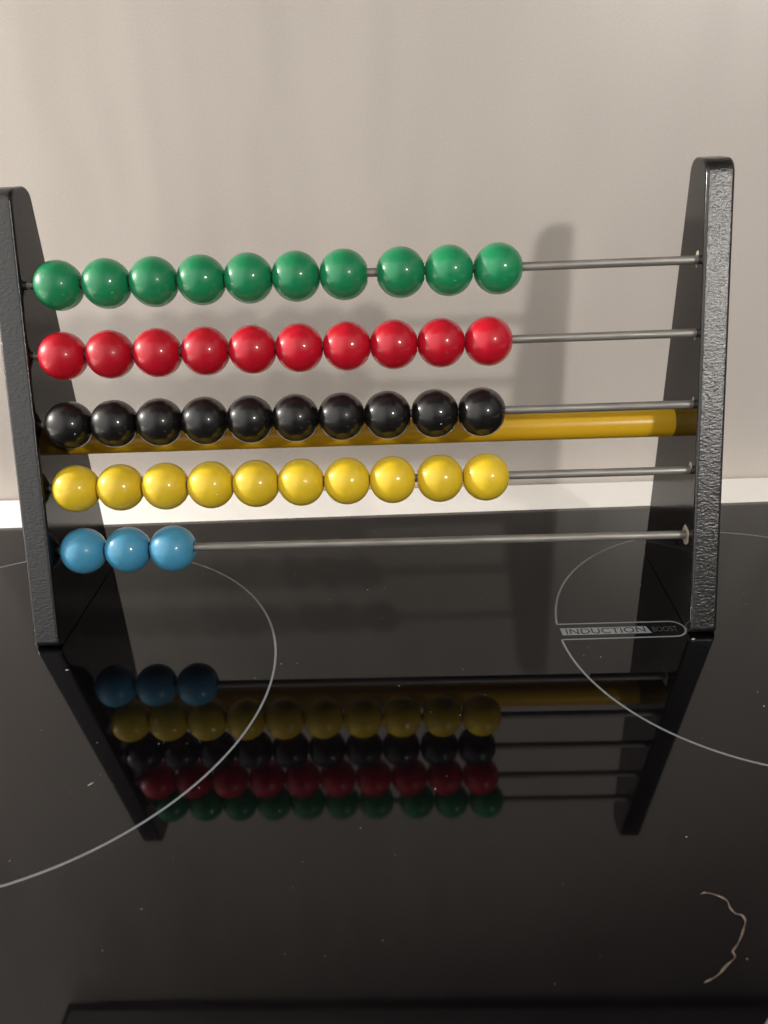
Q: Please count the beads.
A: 43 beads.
